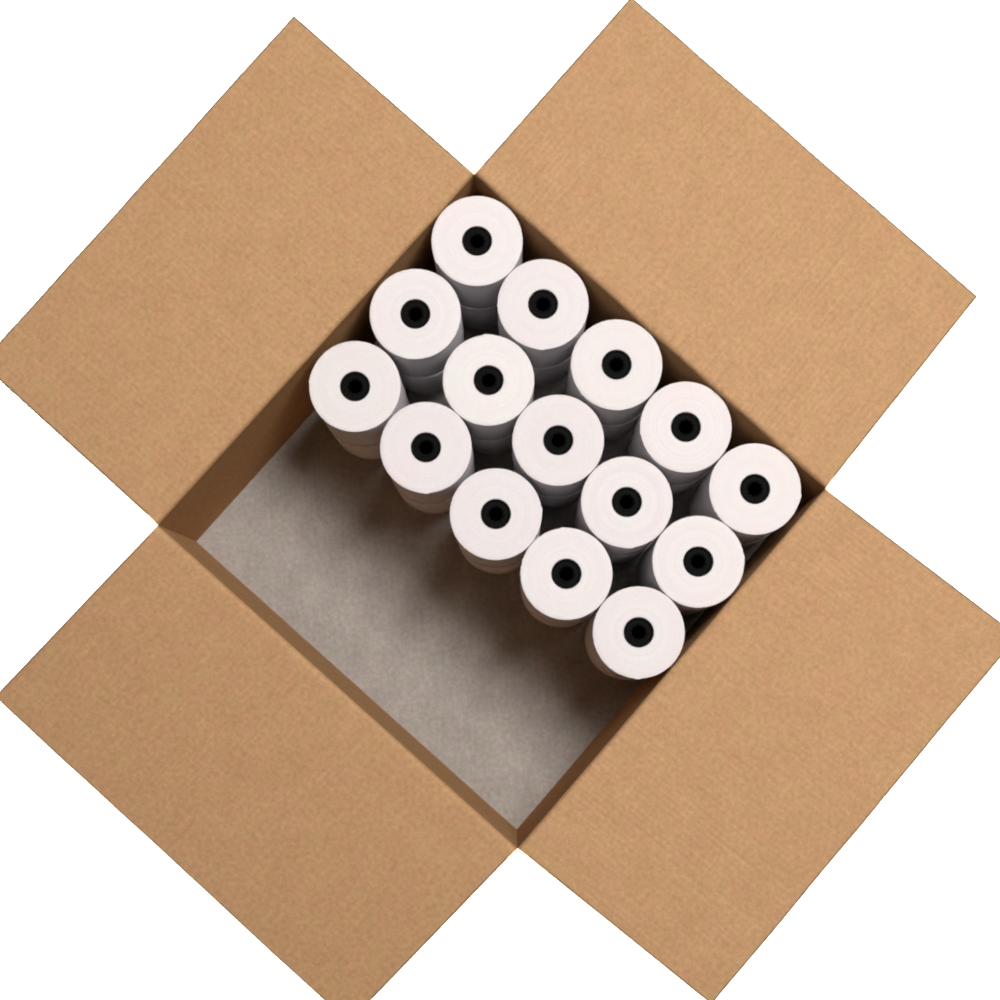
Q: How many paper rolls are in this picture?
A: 15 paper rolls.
